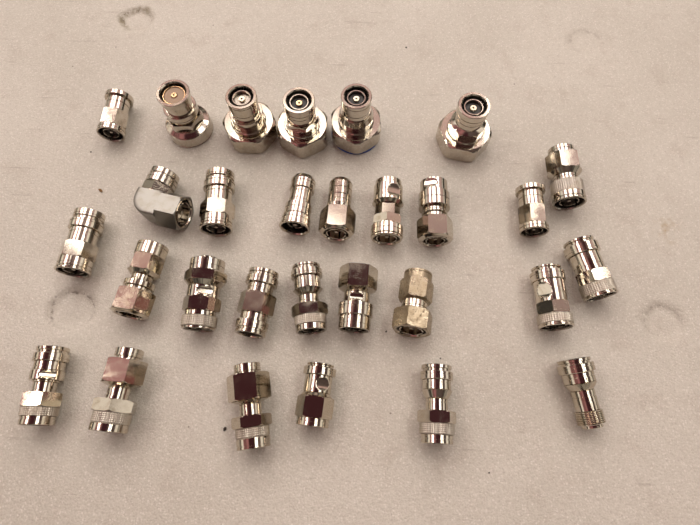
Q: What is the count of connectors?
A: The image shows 29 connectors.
